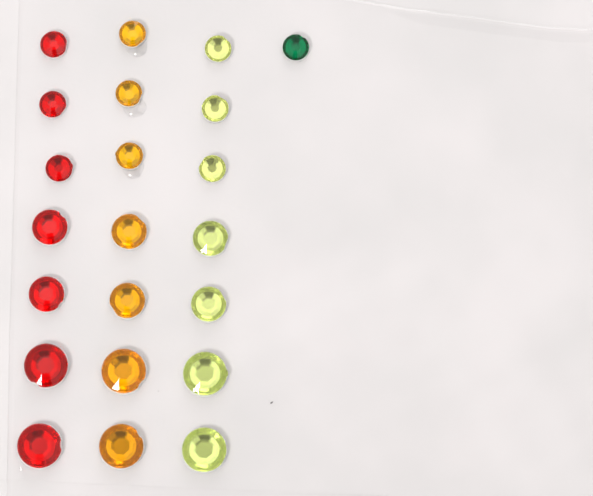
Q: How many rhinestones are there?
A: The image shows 22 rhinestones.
